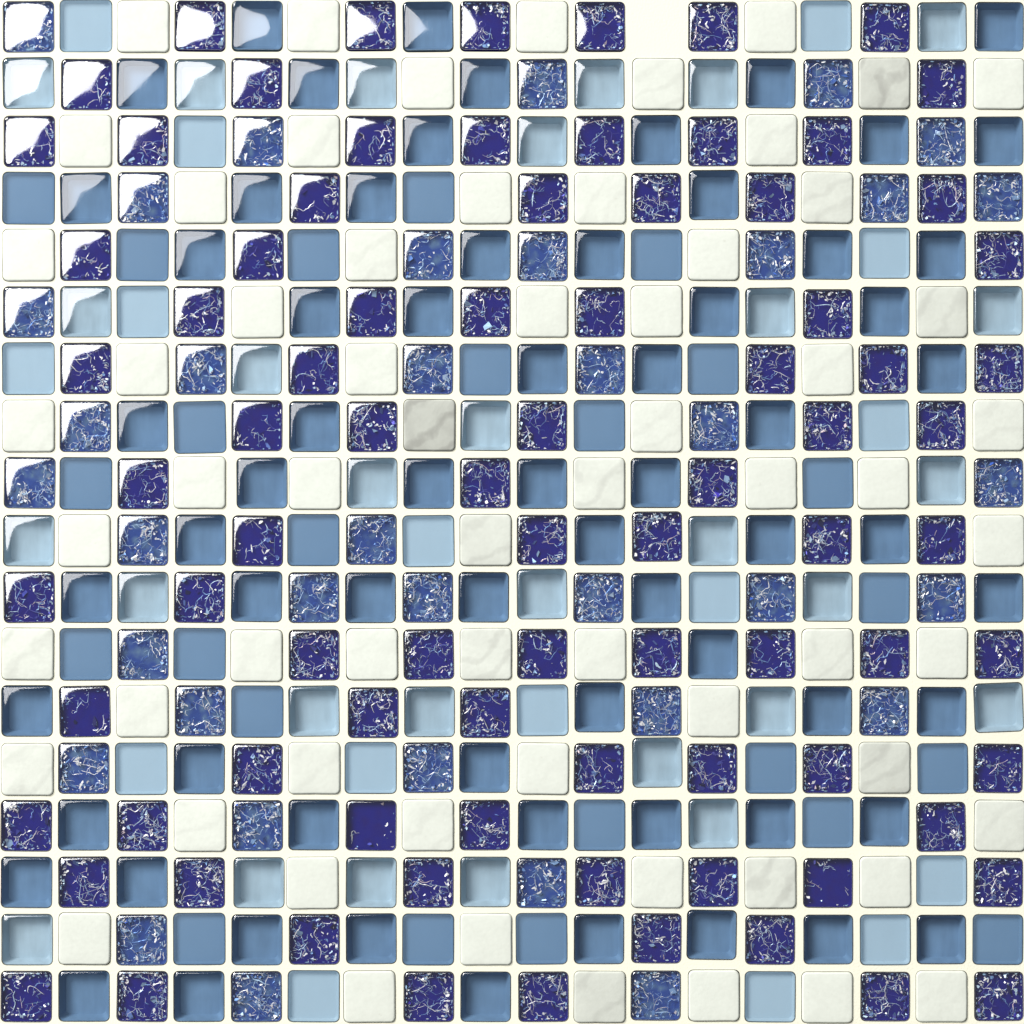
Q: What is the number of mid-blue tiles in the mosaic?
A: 129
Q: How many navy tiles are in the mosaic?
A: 85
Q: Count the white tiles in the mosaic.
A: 64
